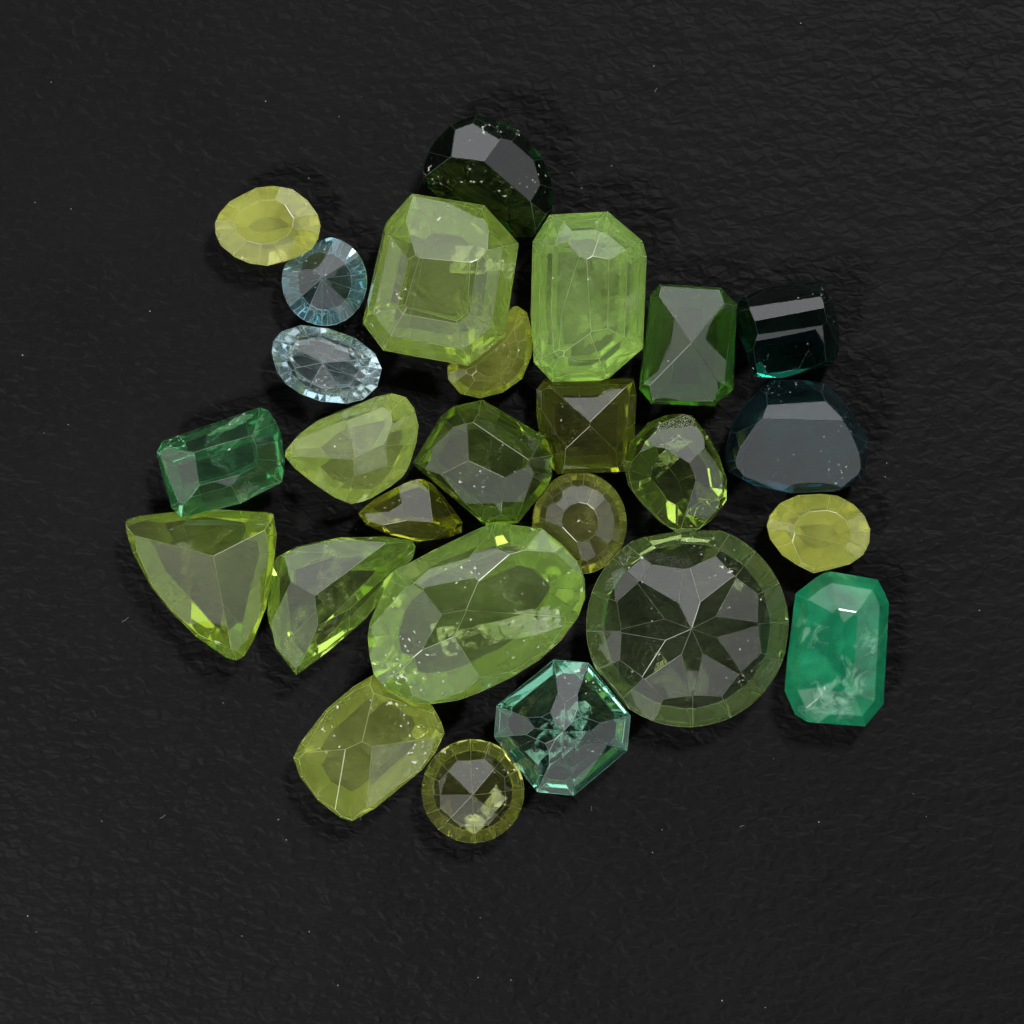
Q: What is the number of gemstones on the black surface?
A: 26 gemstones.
